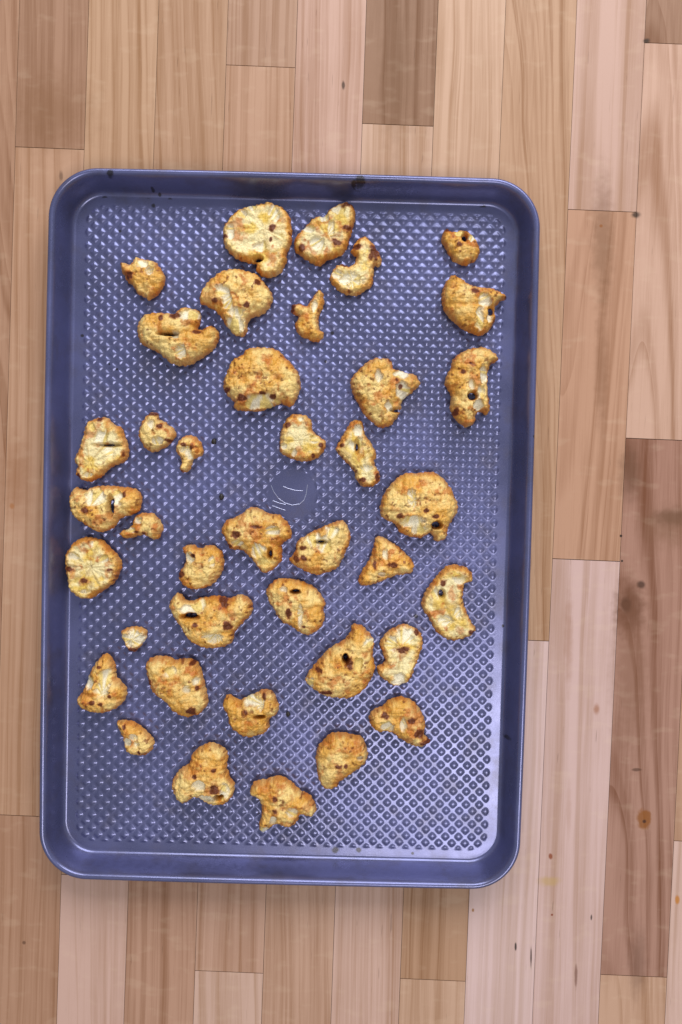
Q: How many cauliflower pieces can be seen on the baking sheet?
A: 39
